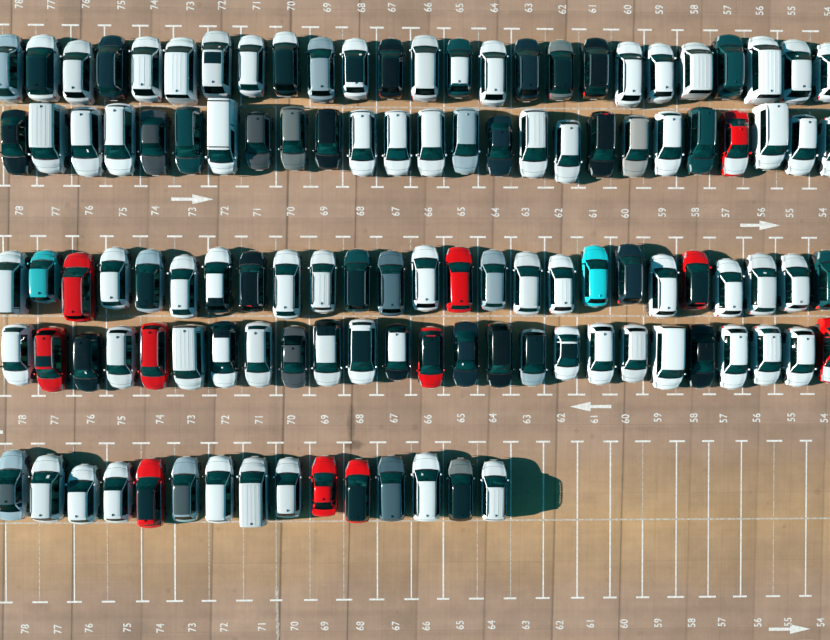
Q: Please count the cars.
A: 115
